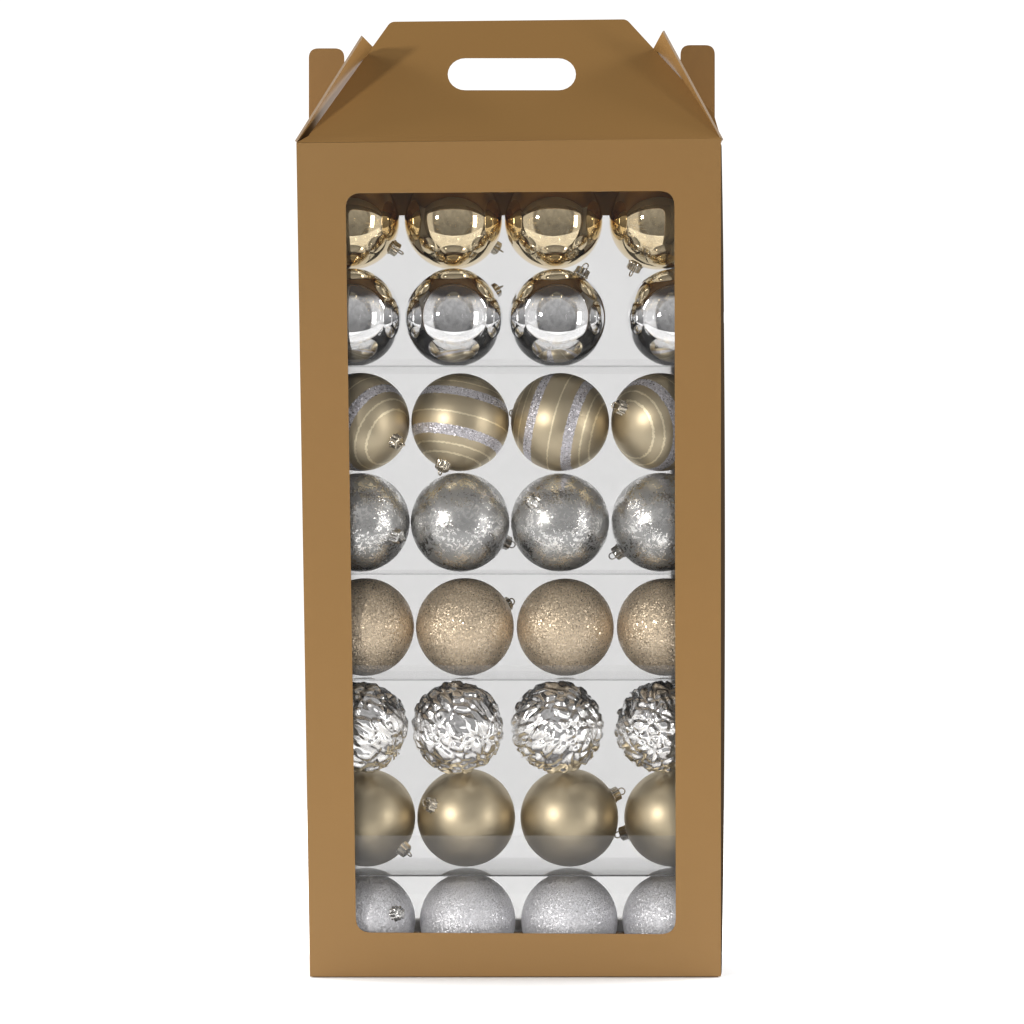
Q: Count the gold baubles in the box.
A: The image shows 16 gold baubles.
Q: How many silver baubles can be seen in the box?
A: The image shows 16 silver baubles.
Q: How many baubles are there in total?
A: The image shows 32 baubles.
